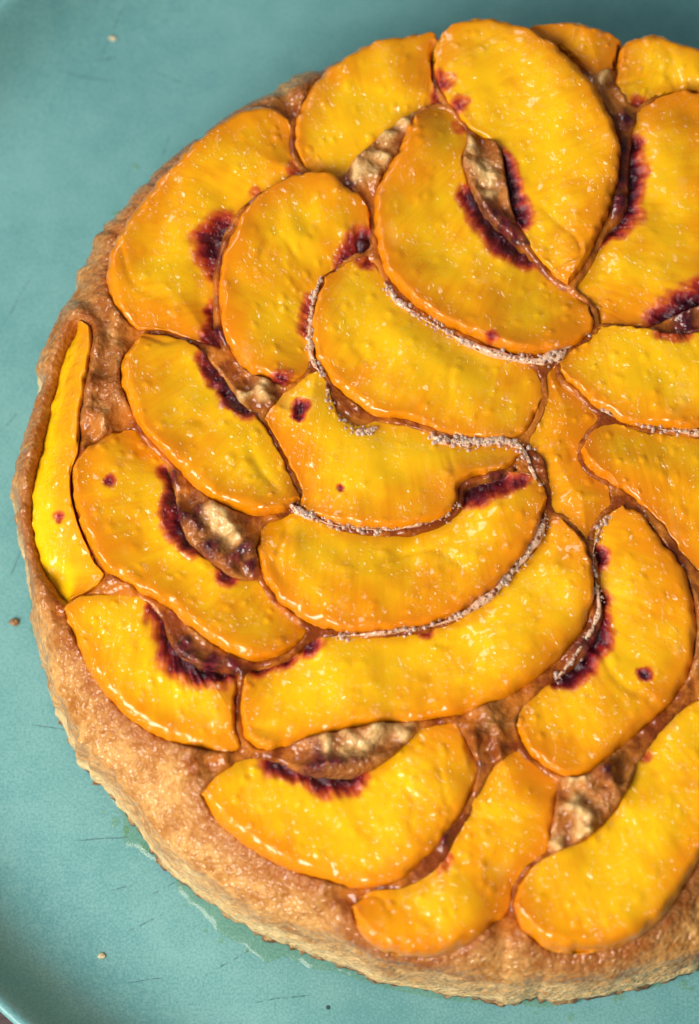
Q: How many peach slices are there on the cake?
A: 23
